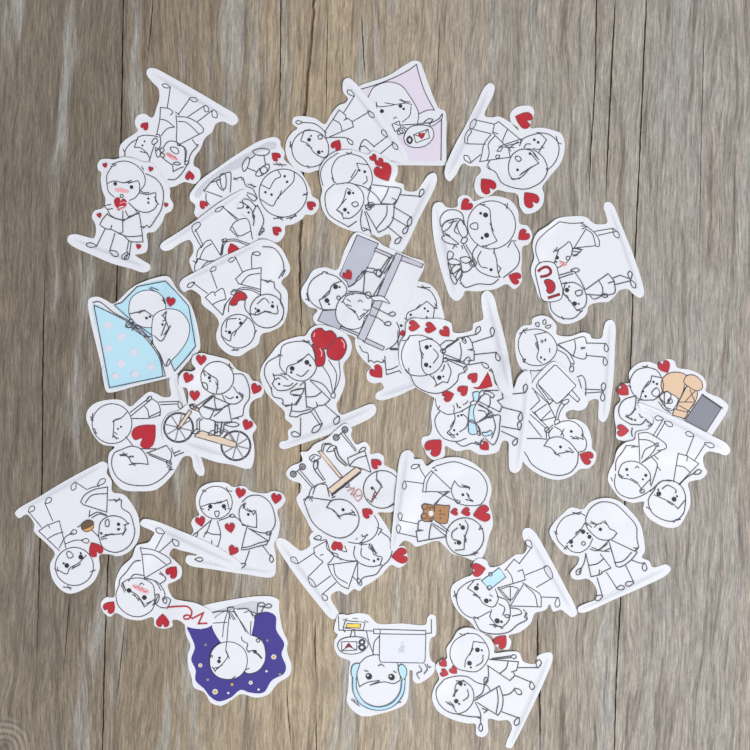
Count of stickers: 34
